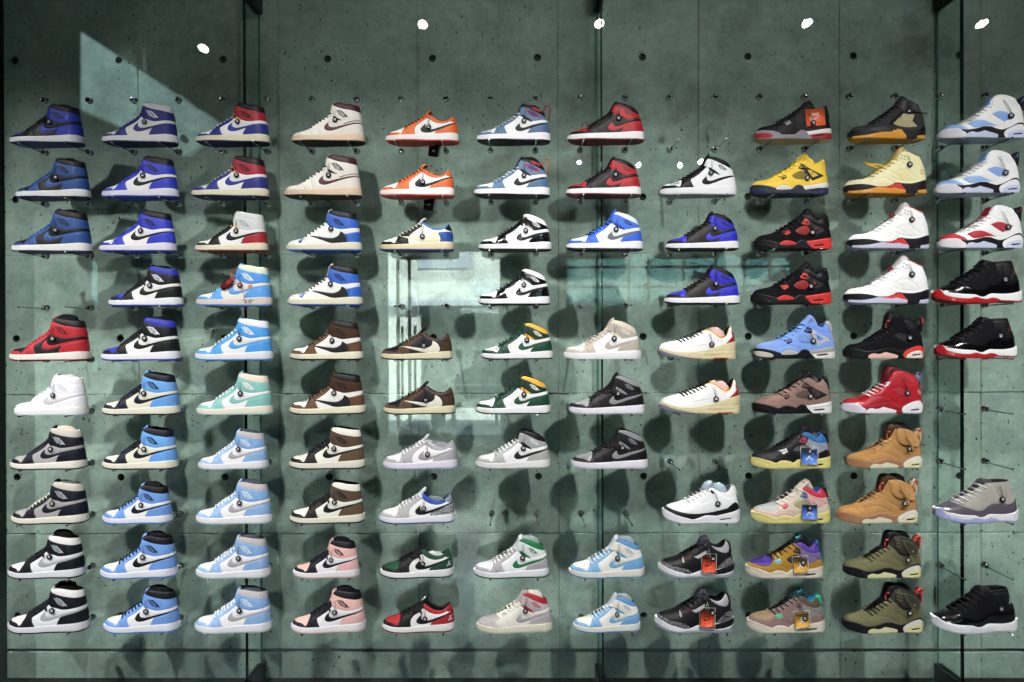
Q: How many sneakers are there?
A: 100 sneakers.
